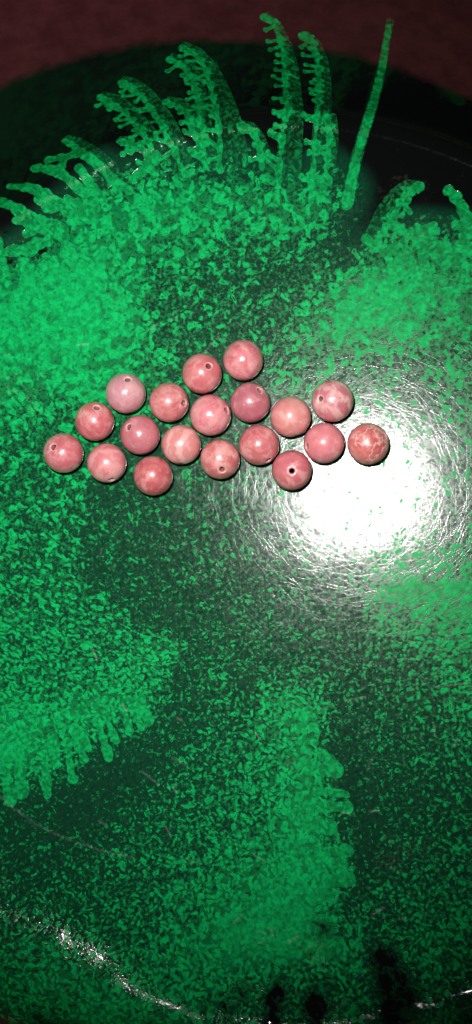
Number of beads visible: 19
